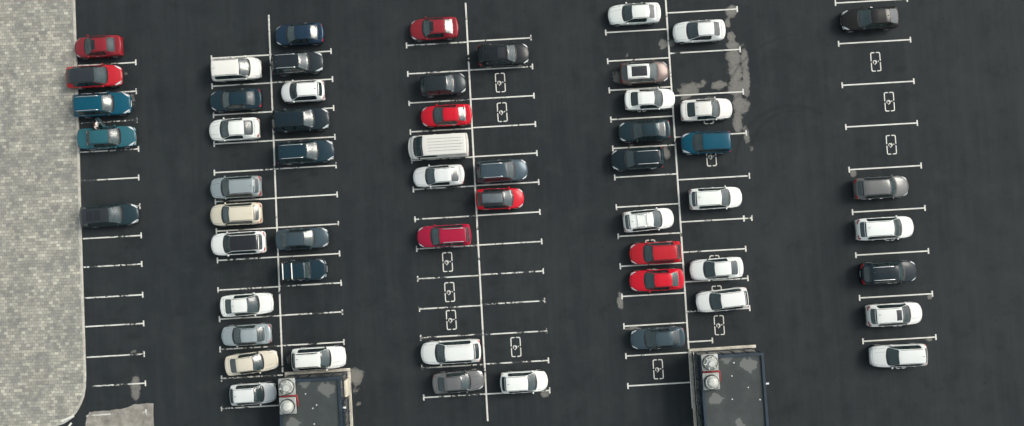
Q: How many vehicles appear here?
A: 56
